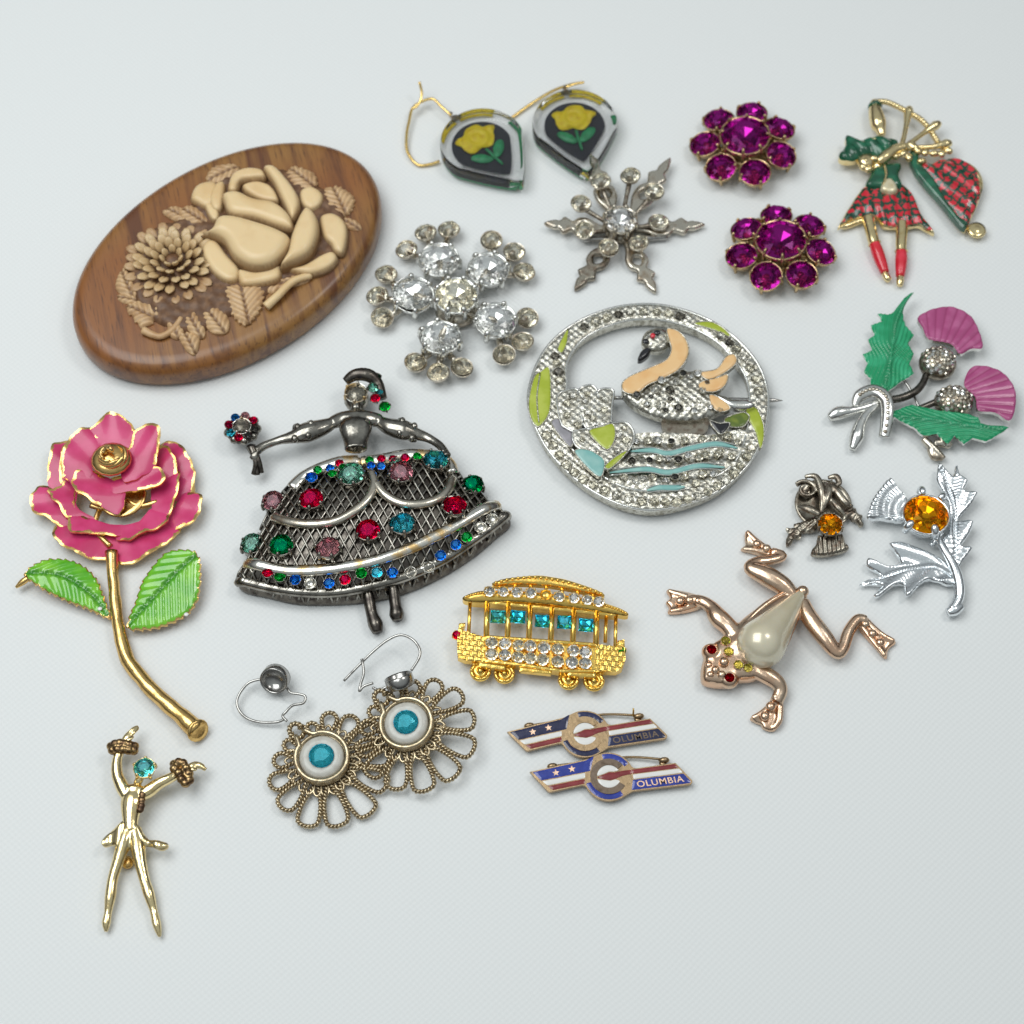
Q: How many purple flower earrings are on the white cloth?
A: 2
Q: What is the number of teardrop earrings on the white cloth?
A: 2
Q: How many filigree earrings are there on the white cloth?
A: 2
